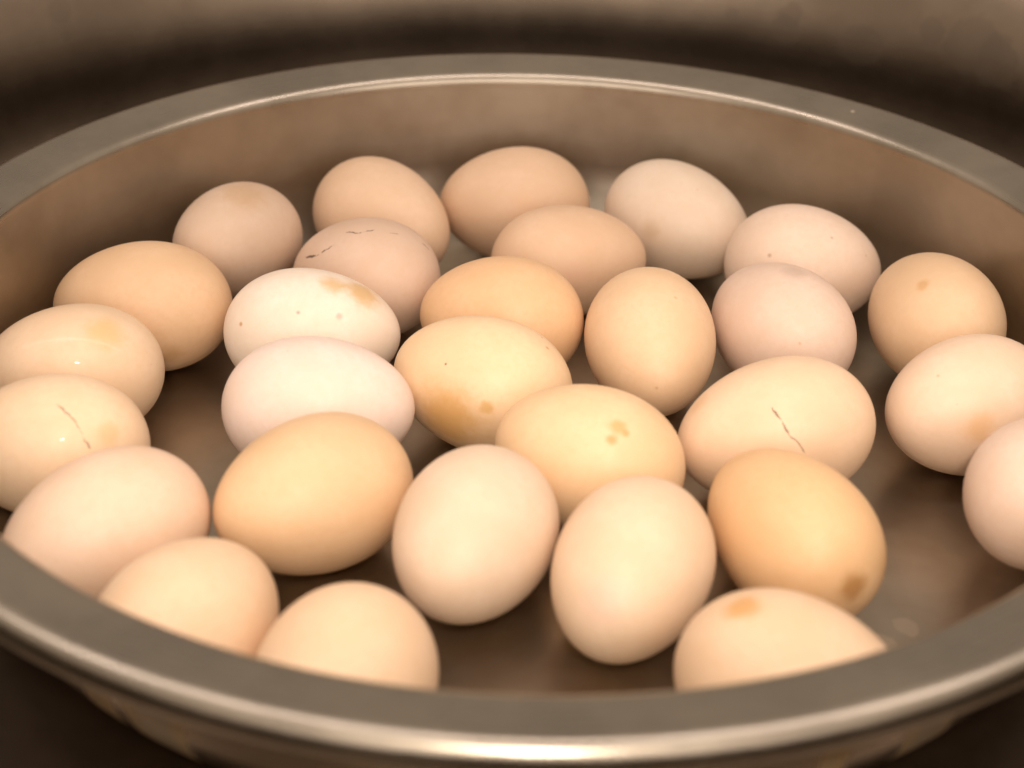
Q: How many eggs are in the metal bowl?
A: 29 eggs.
